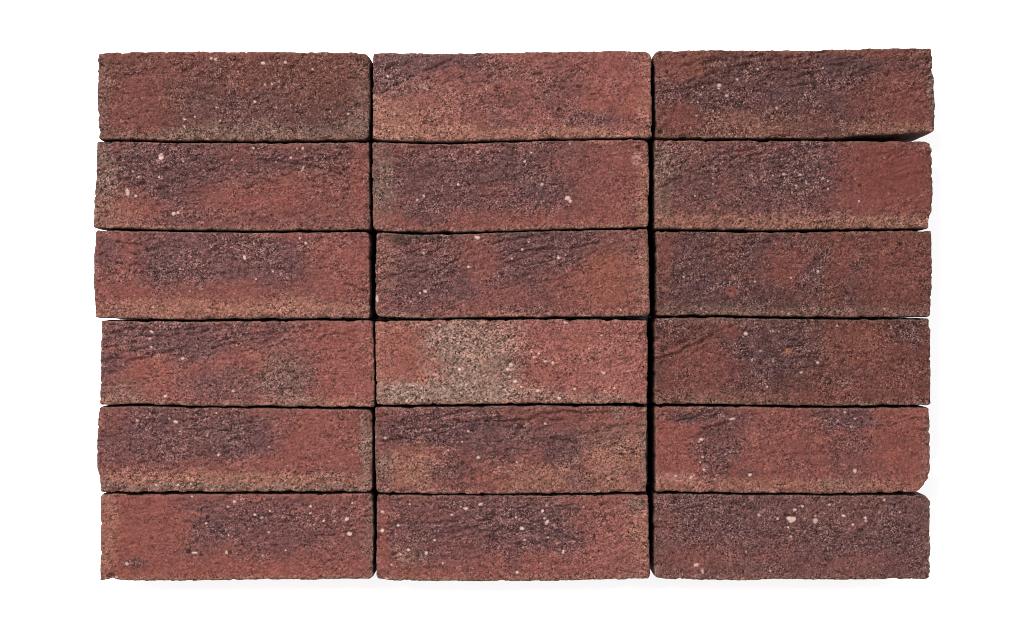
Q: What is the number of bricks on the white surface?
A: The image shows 18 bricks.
